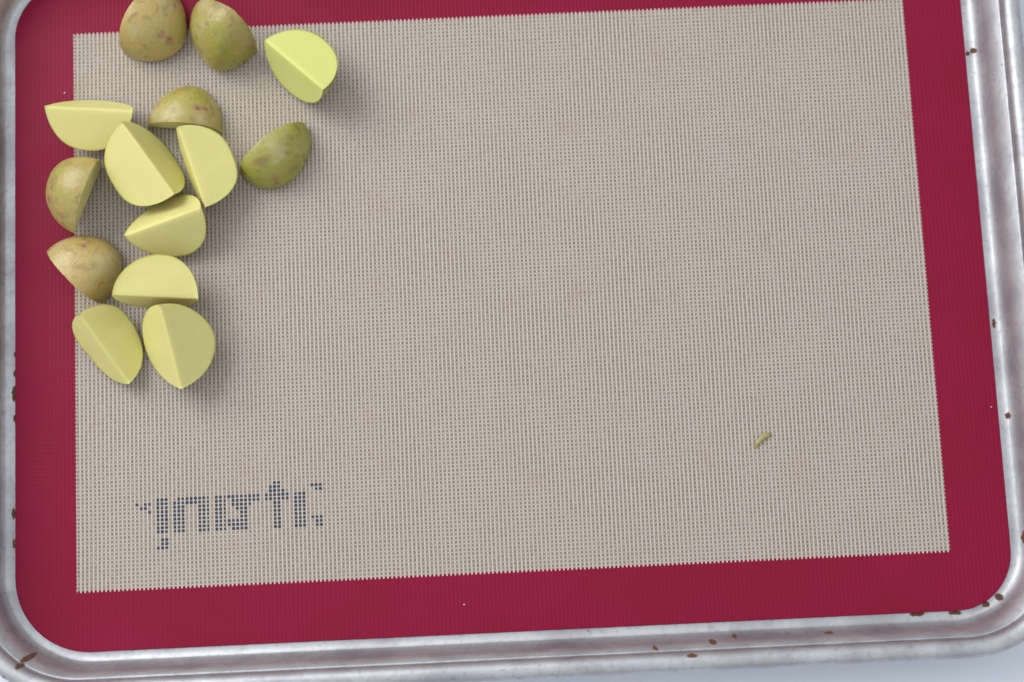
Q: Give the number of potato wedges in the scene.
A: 14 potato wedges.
